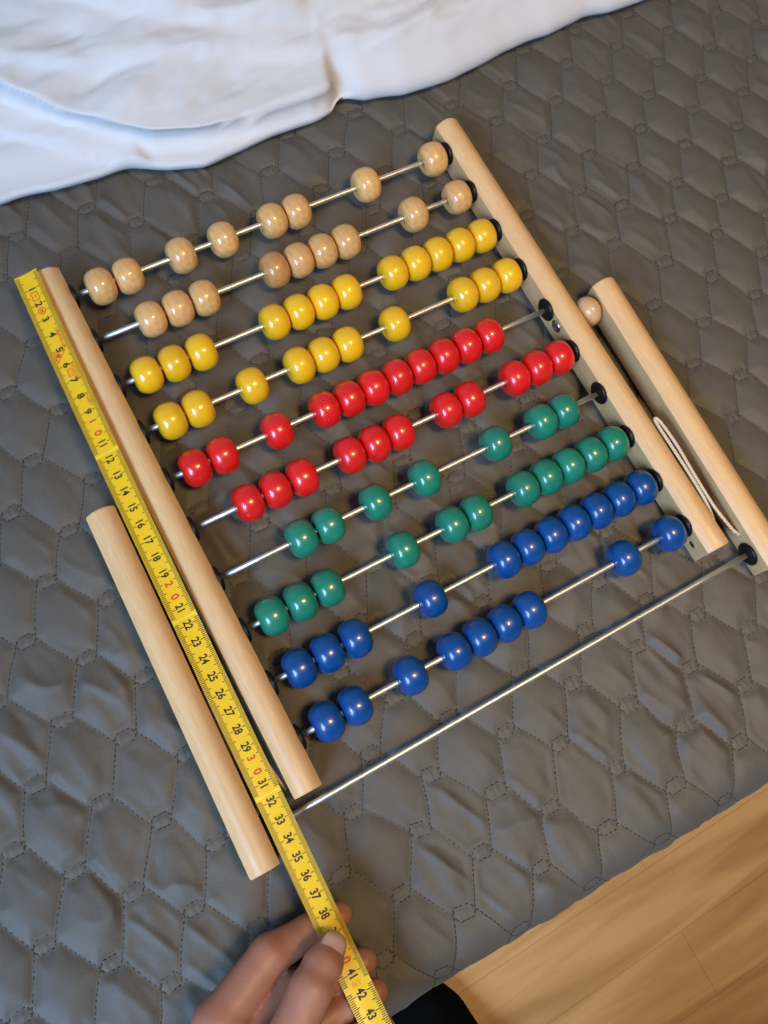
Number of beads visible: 99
